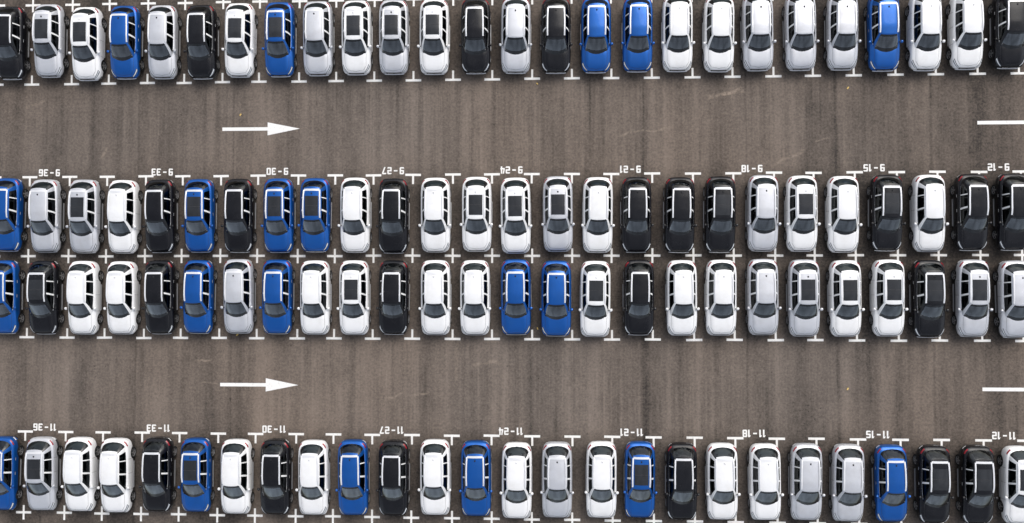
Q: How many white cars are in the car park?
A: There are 38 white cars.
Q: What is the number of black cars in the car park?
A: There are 25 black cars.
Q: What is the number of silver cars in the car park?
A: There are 21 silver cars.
